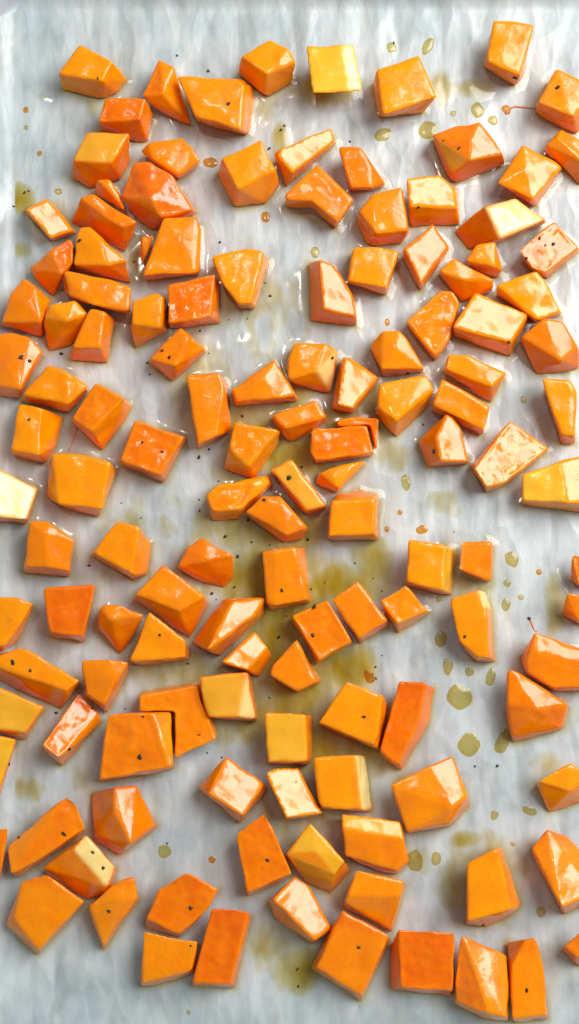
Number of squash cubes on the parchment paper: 134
